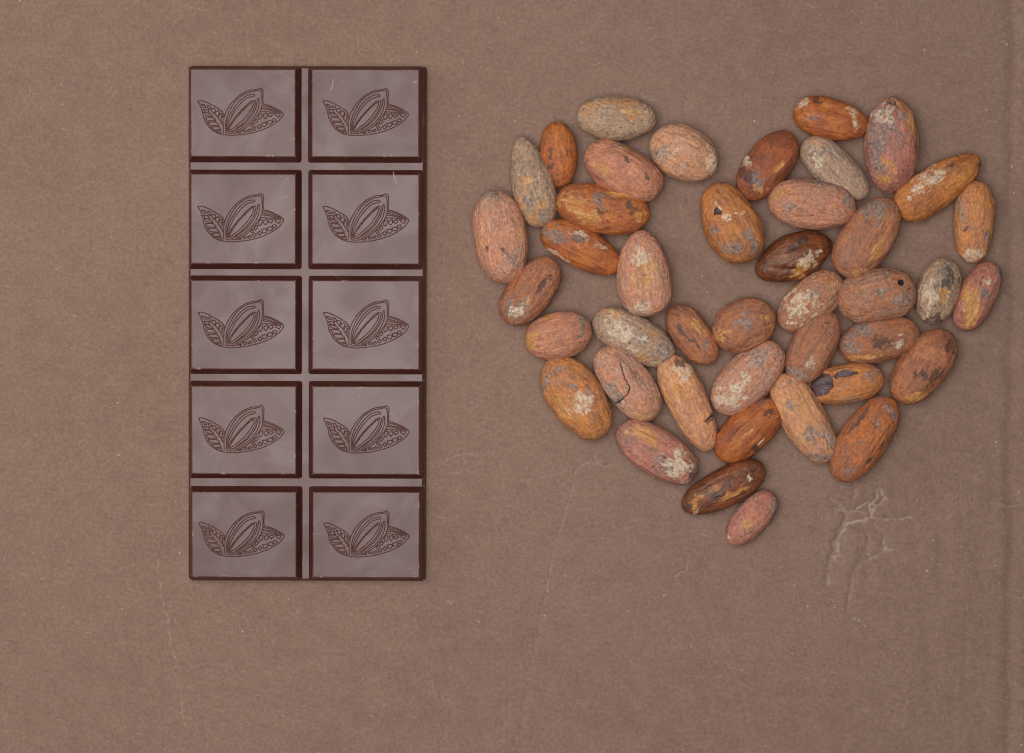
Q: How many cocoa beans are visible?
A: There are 42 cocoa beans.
